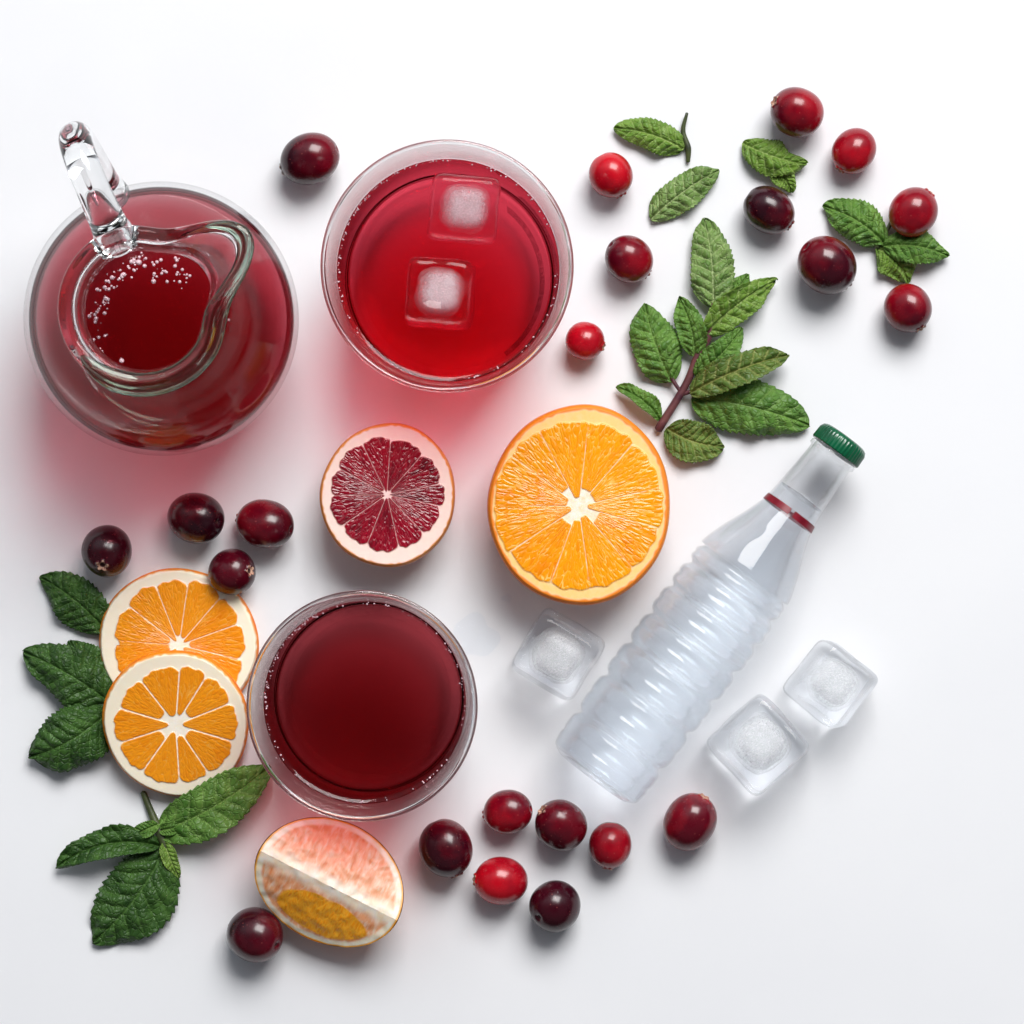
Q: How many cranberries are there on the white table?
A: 22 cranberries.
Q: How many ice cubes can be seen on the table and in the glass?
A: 5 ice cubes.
